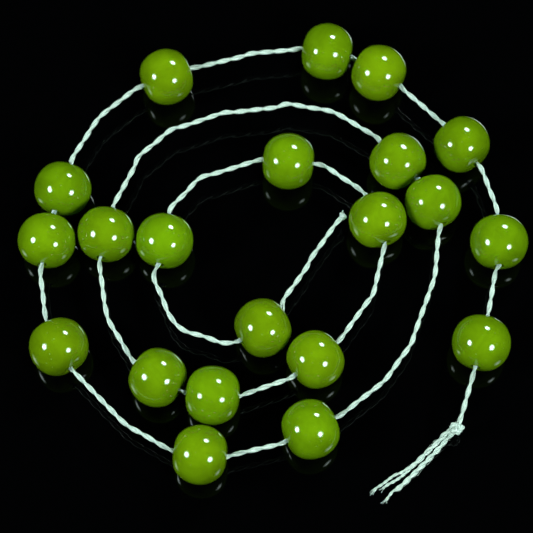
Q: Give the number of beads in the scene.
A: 21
